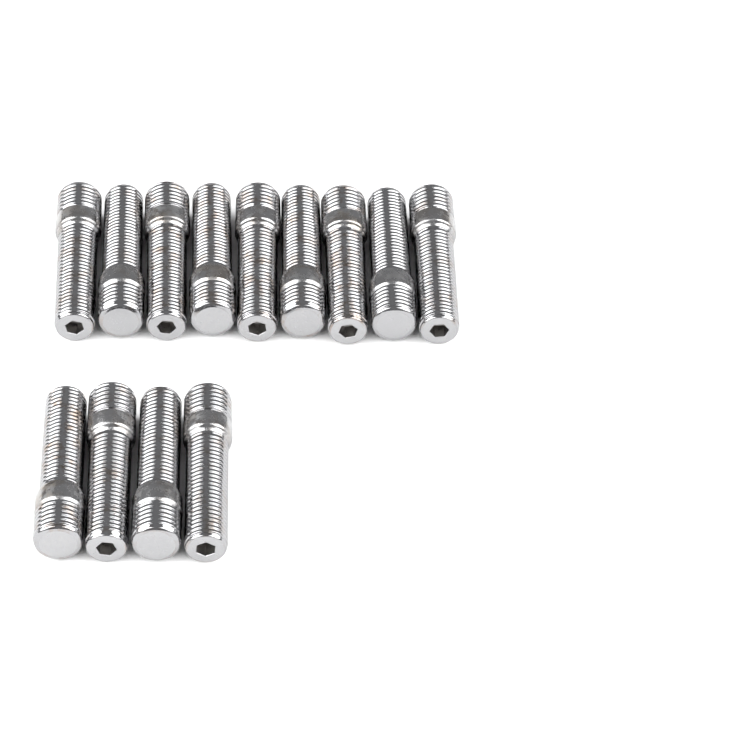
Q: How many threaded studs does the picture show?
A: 13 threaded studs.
